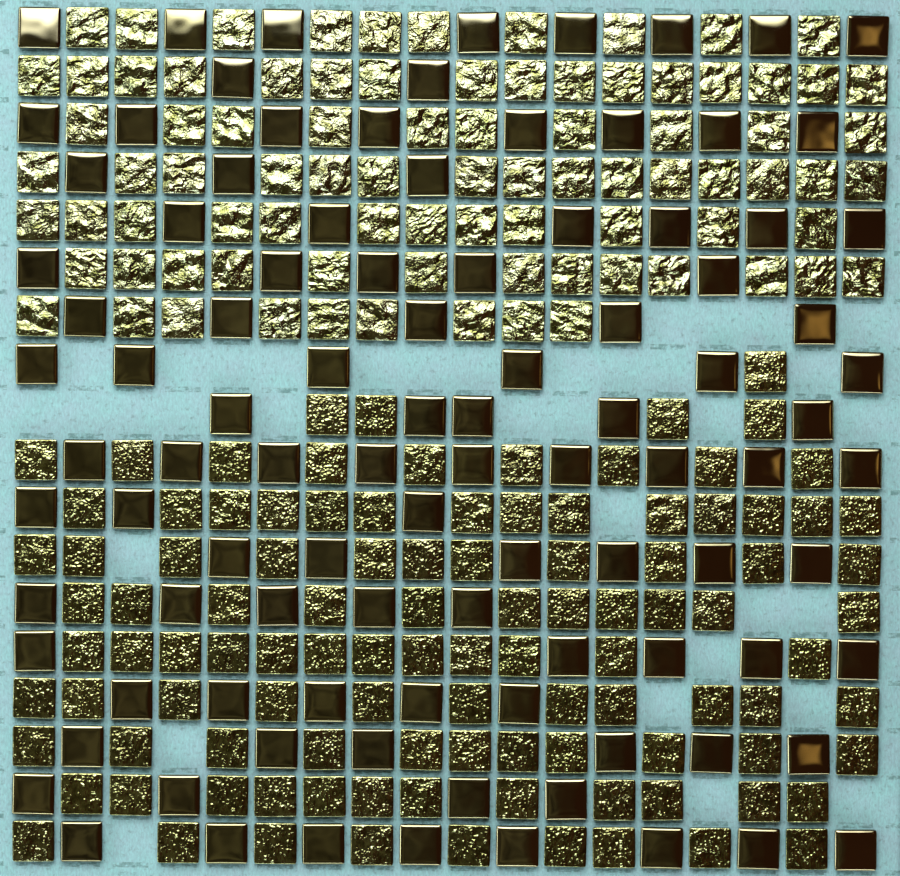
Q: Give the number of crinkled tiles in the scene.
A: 85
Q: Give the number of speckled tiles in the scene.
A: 105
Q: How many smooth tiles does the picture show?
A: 99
